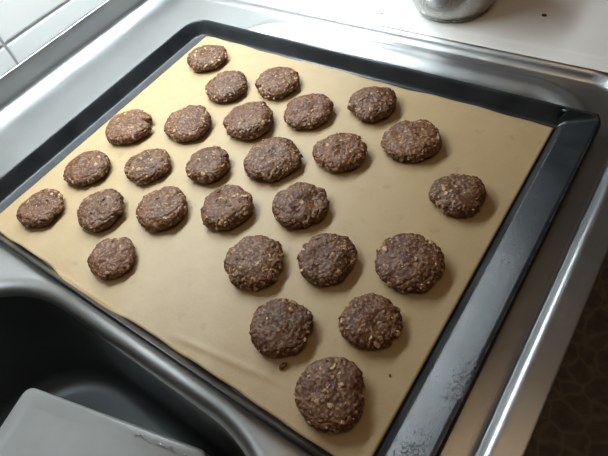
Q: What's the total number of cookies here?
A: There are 27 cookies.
